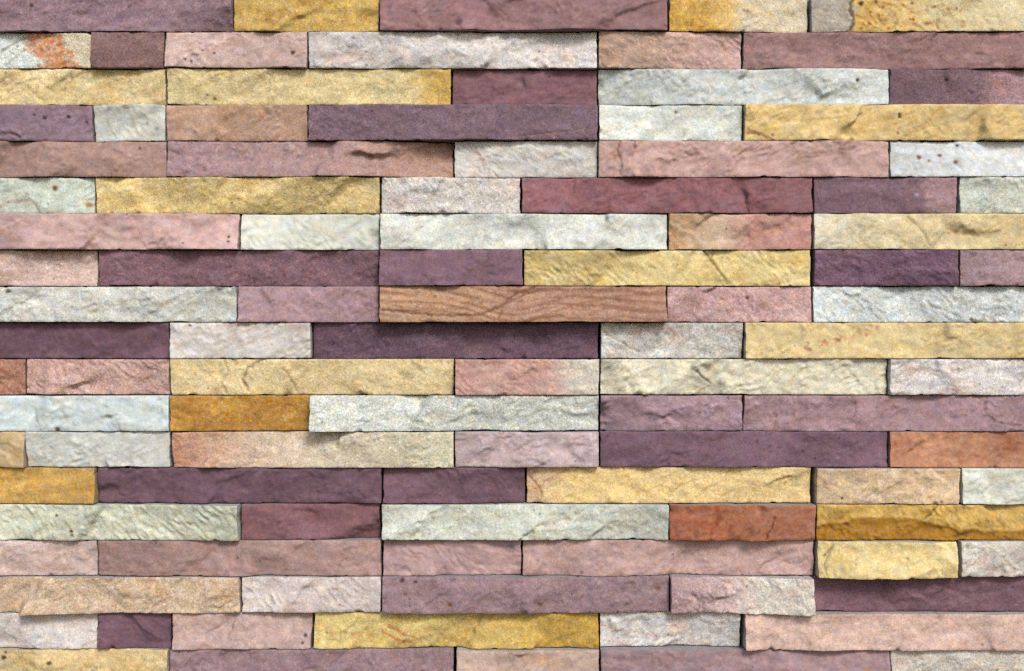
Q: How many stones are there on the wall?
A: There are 104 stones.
